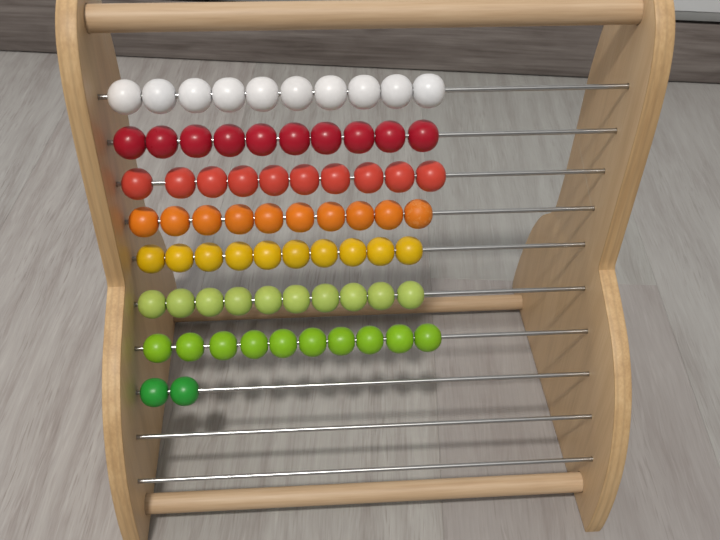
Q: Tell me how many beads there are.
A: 72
